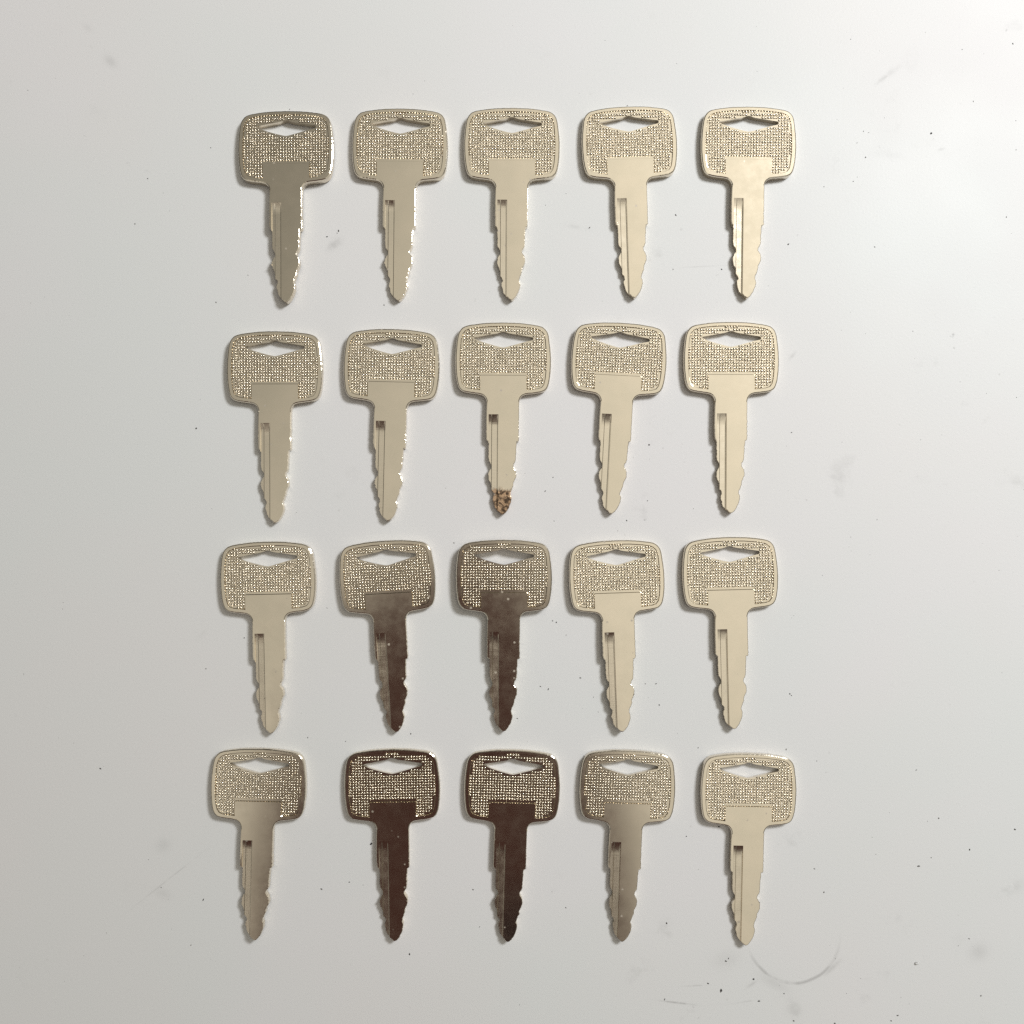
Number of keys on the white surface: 20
